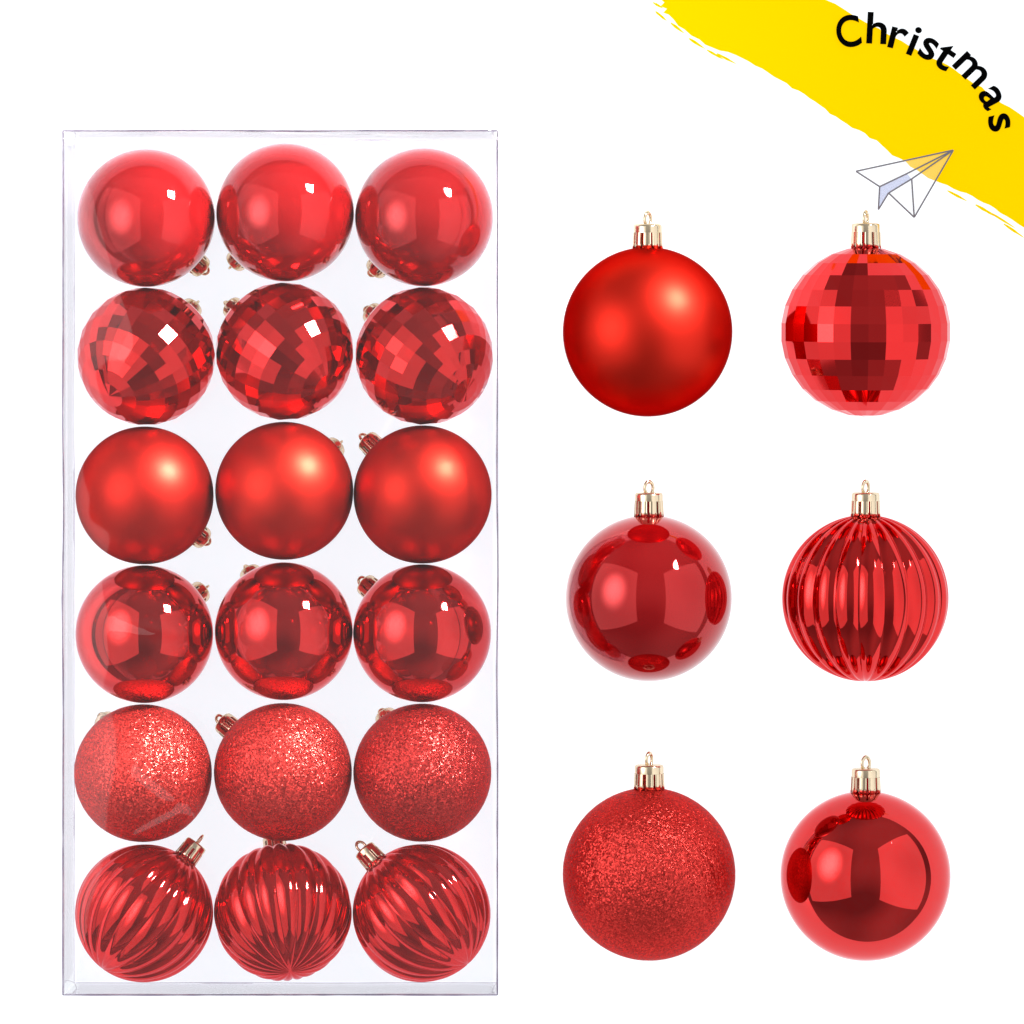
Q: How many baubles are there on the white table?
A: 24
